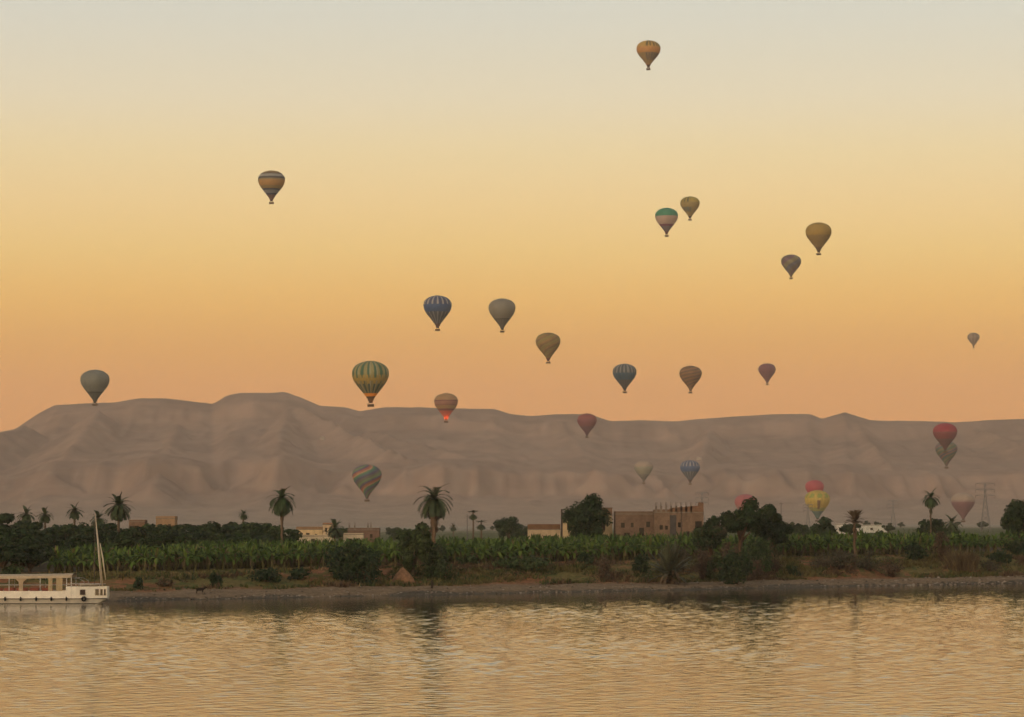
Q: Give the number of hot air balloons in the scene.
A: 26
